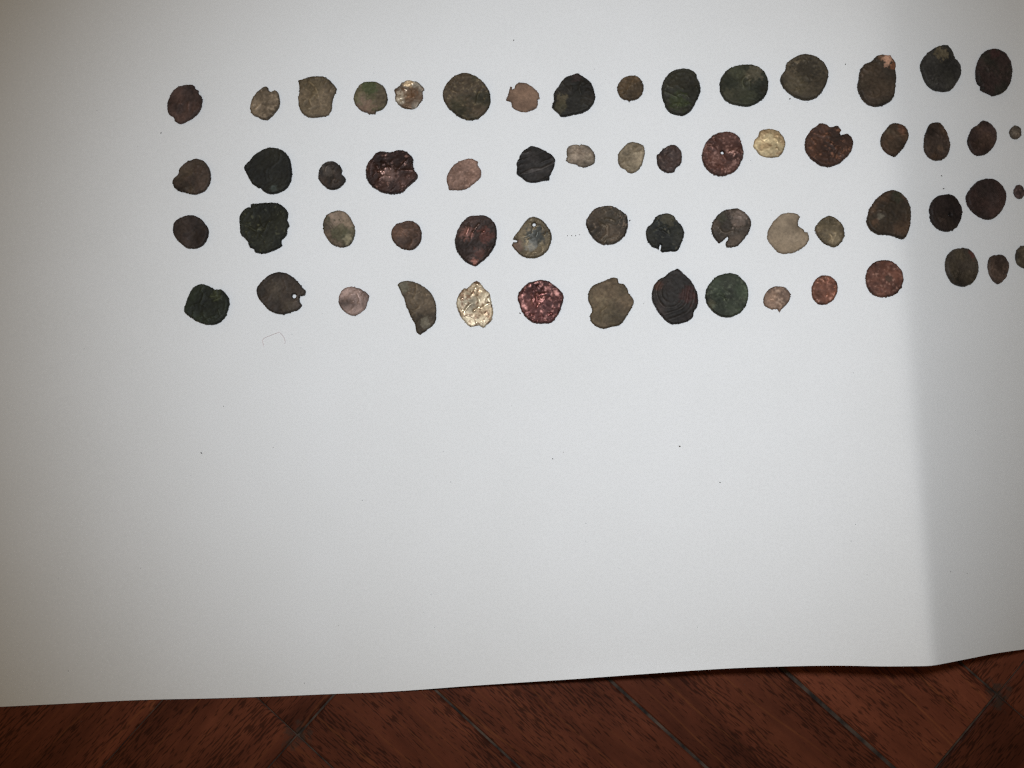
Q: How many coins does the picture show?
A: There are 61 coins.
